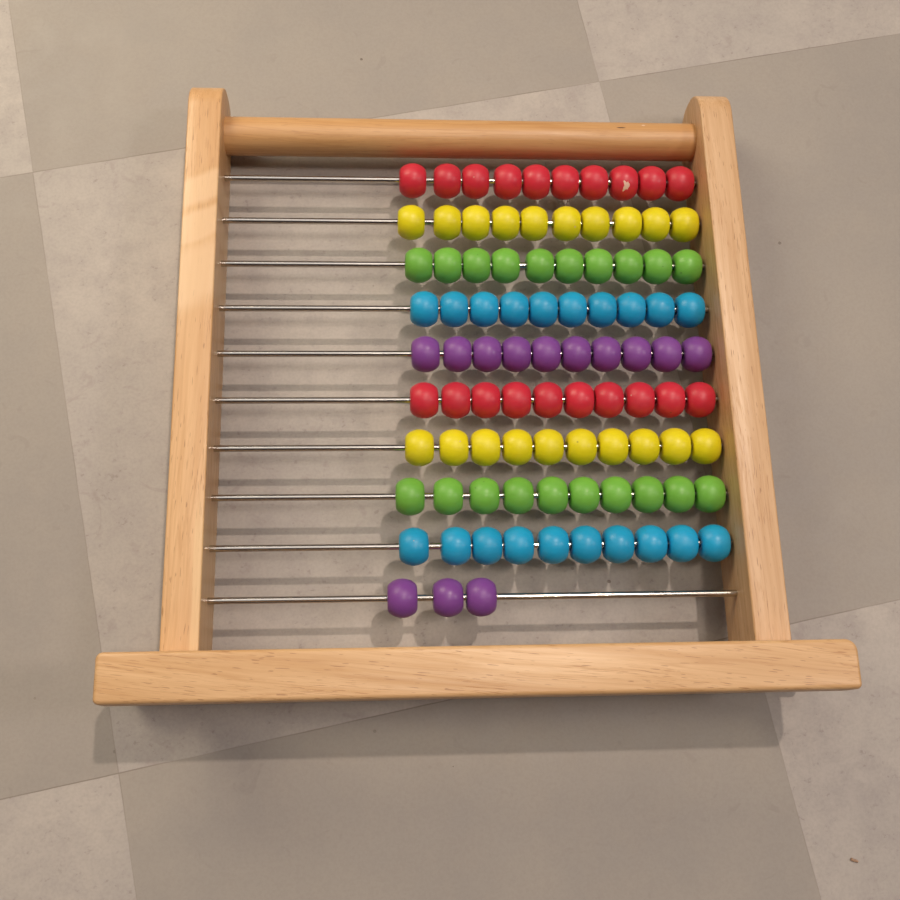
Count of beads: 93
